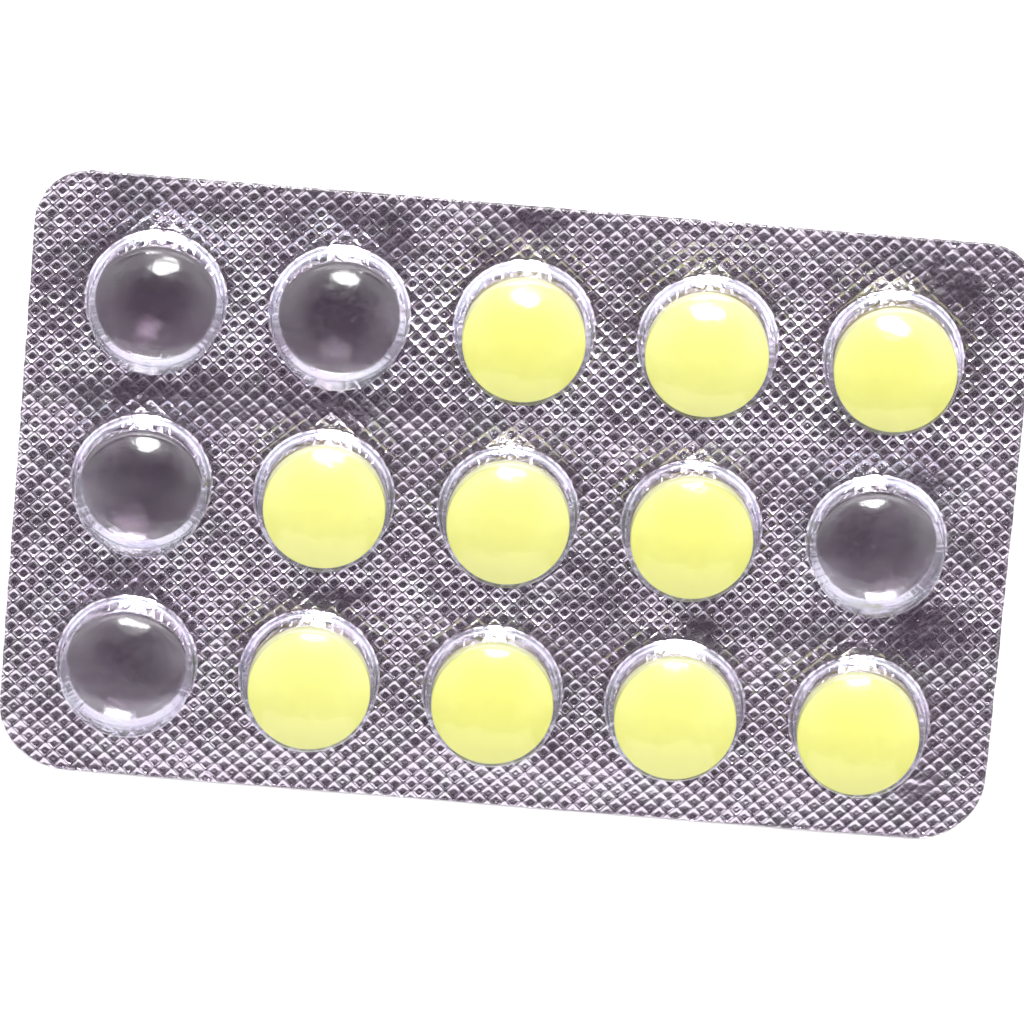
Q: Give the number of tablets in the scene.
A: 10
